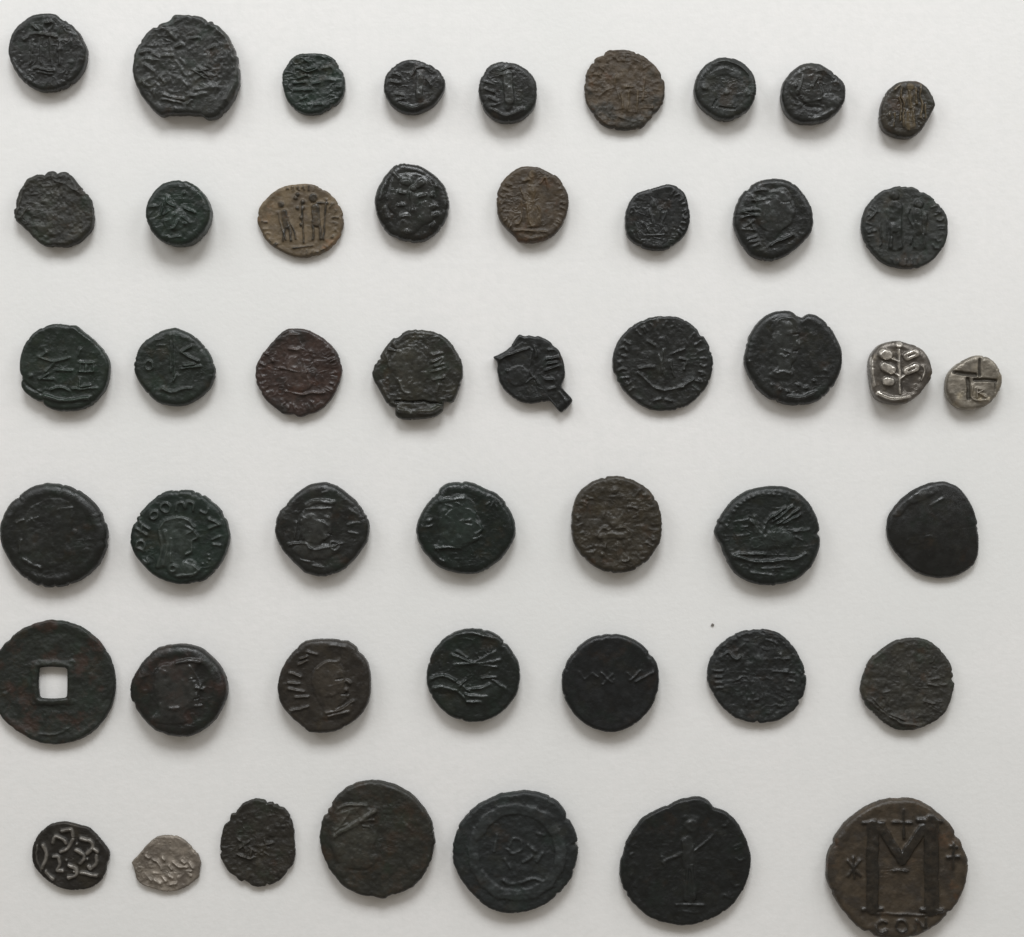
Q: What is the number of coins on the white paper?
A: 47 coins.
